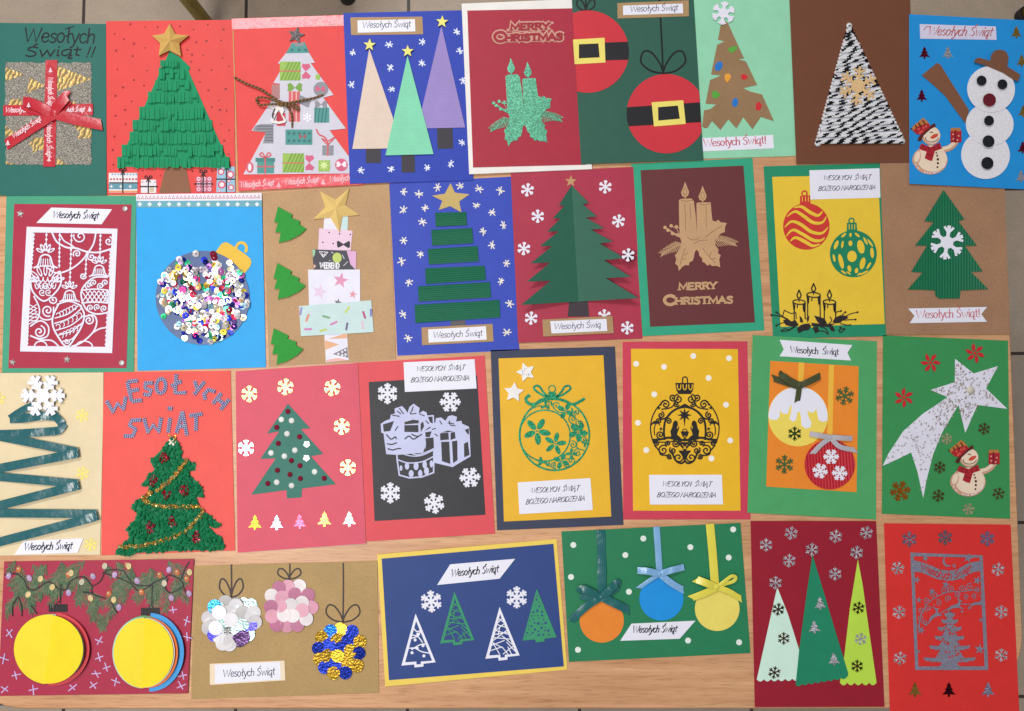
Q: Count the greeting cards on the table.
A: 31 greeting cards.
